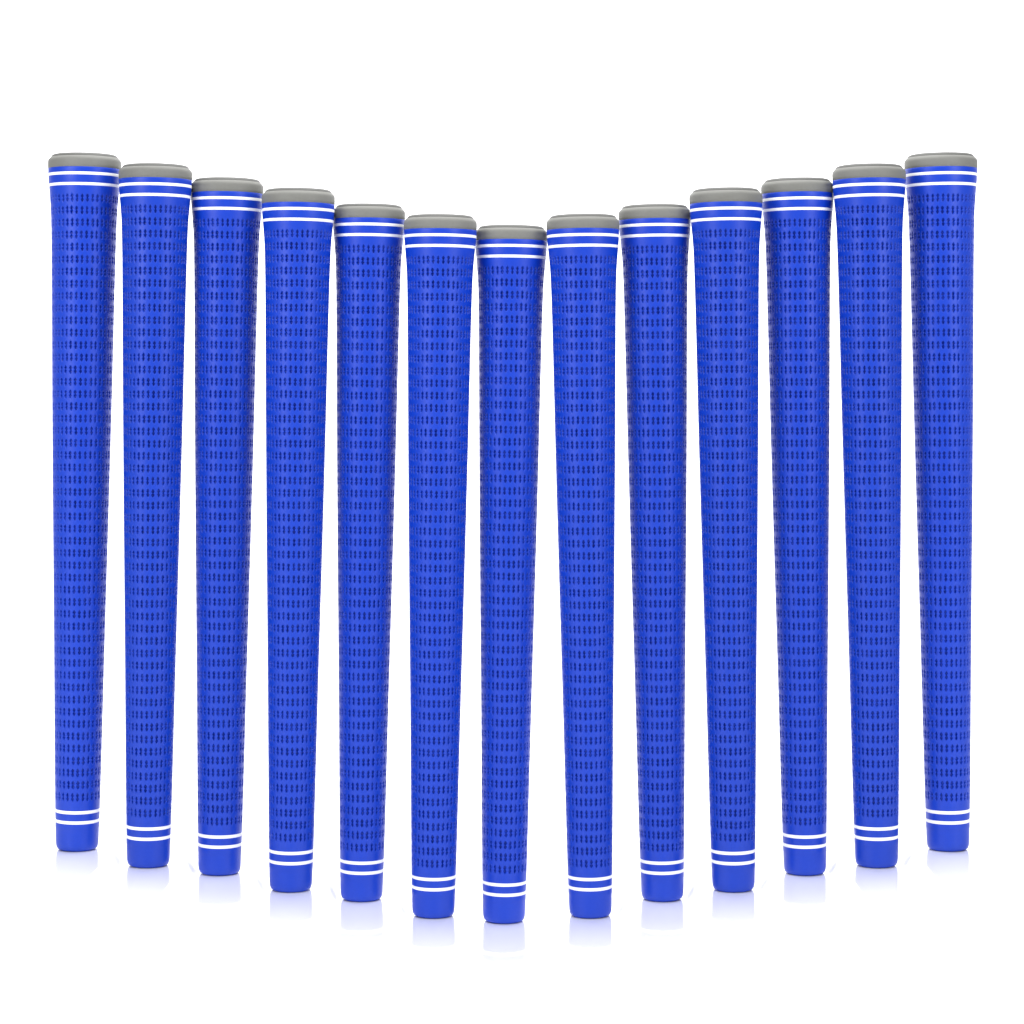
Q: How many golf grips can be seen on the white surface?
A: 13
